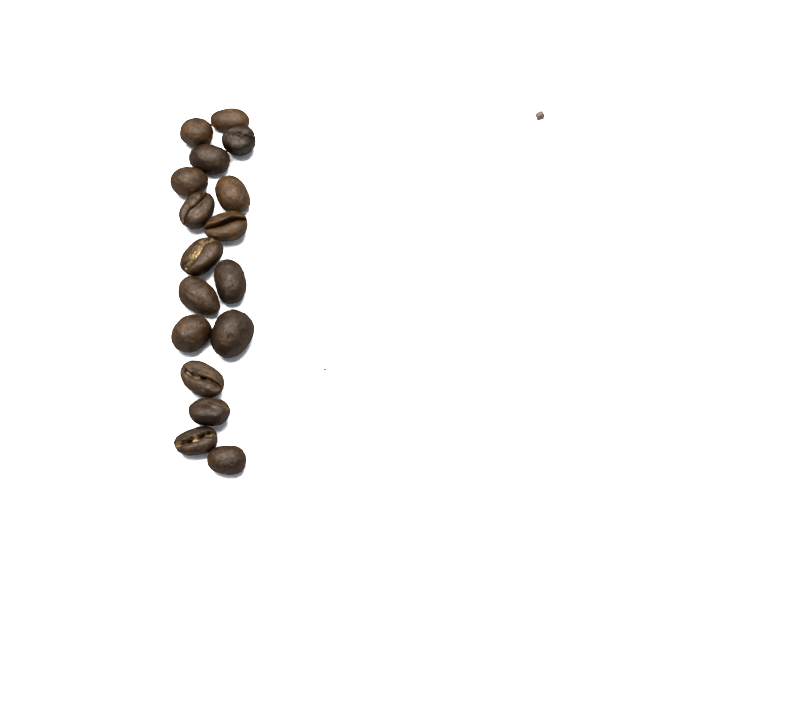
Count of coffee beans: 17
